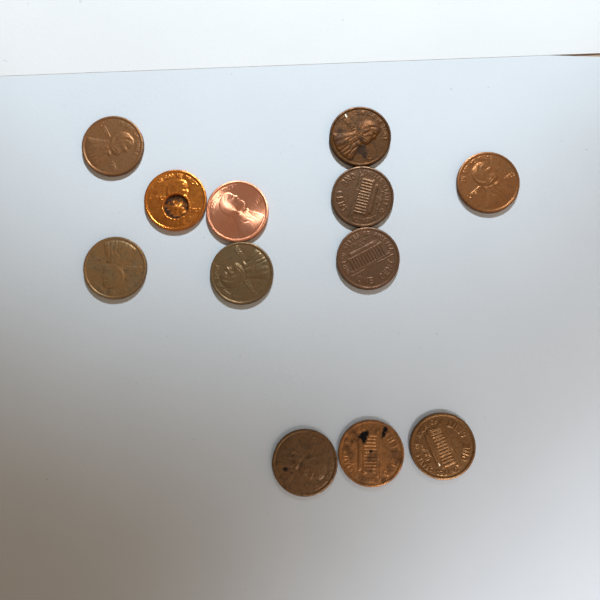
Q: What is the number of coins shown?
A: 12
